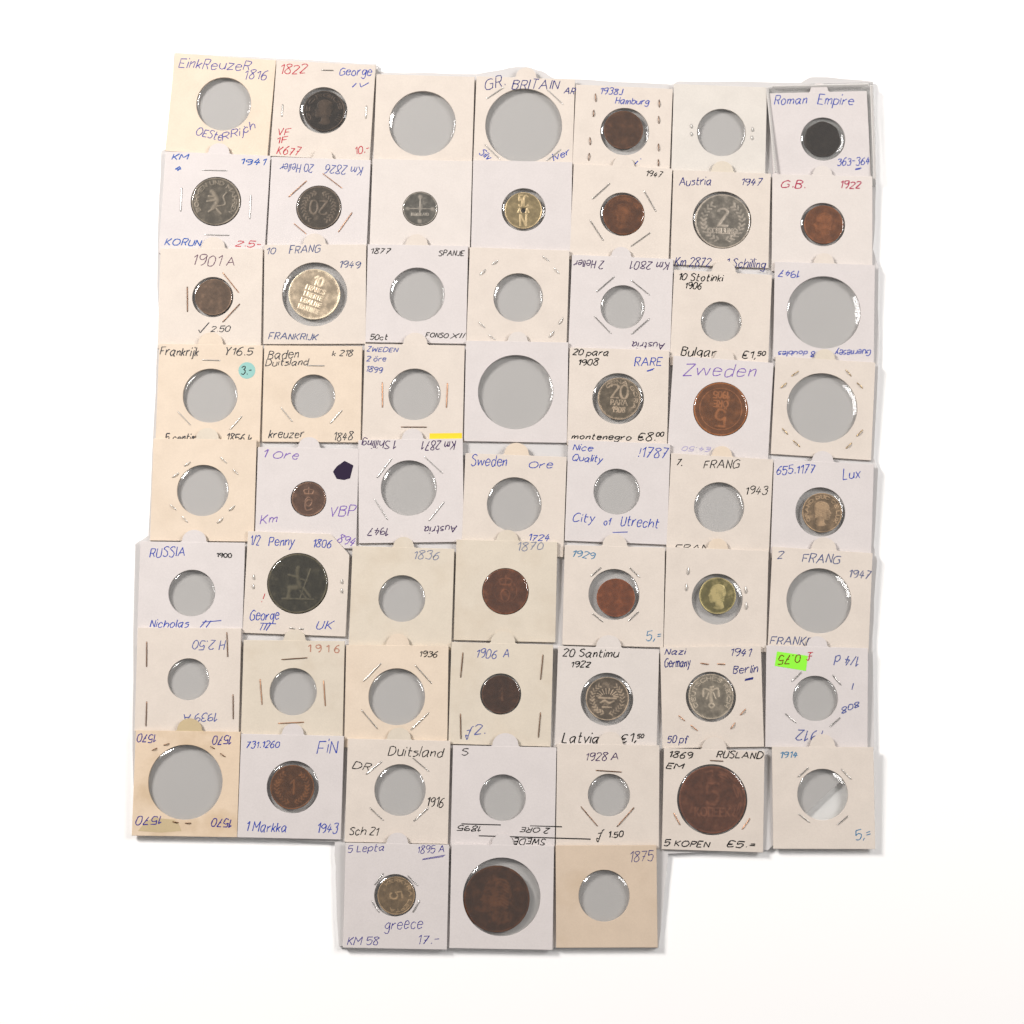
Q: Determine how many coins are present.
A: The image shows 27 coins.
